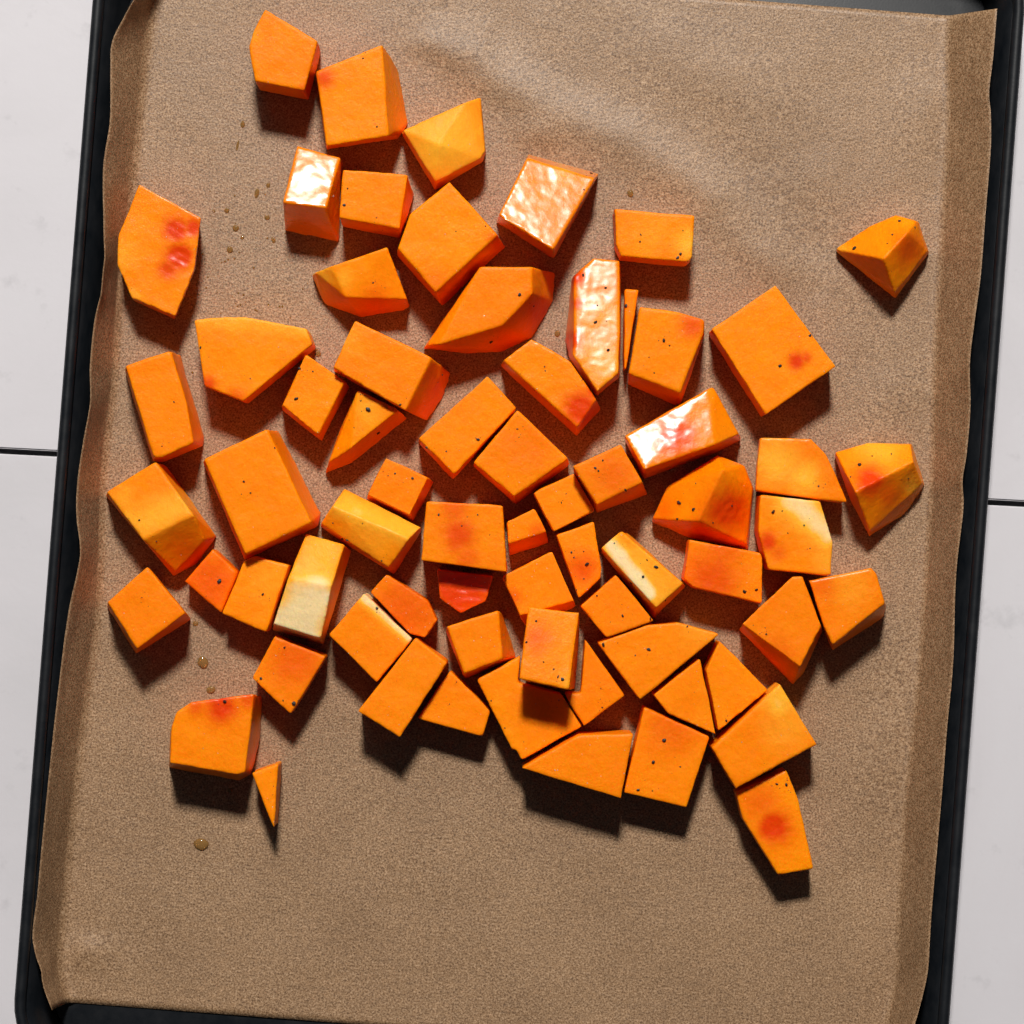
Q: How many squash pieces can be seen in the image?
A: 67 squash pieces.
